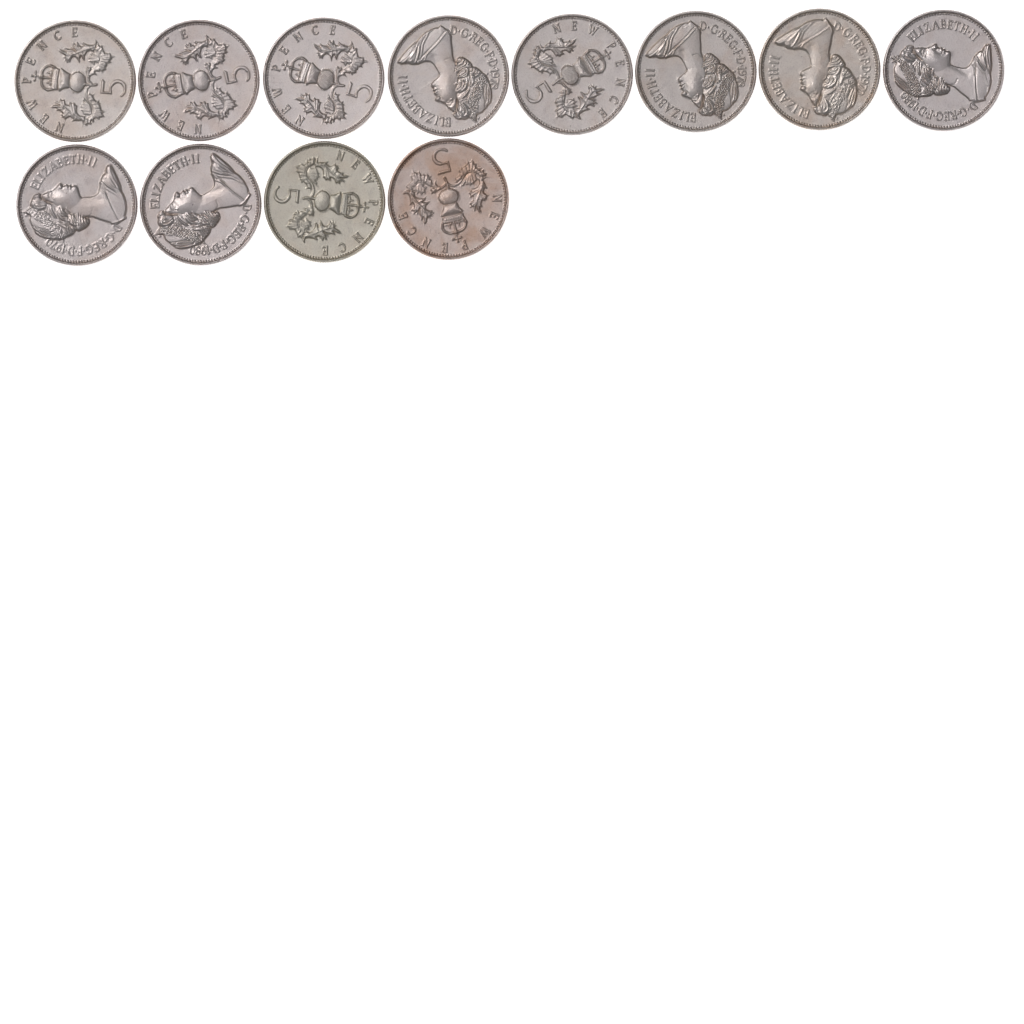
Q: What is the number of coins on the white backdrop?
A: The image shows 12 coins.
